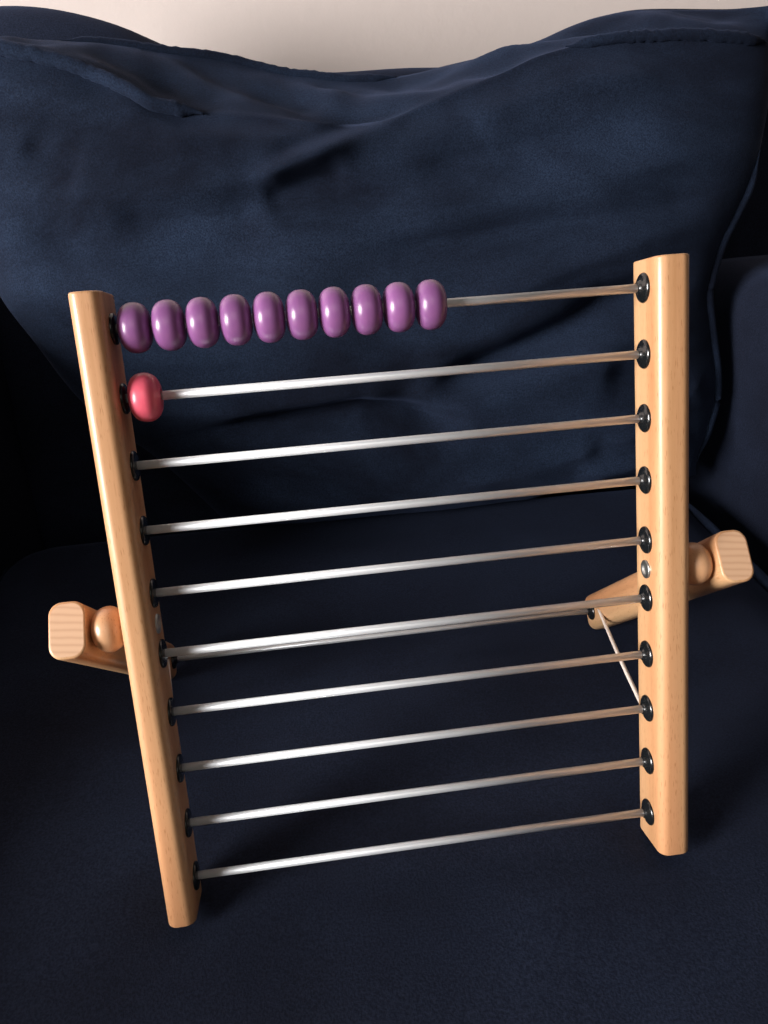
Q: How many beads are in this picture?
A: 11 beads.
